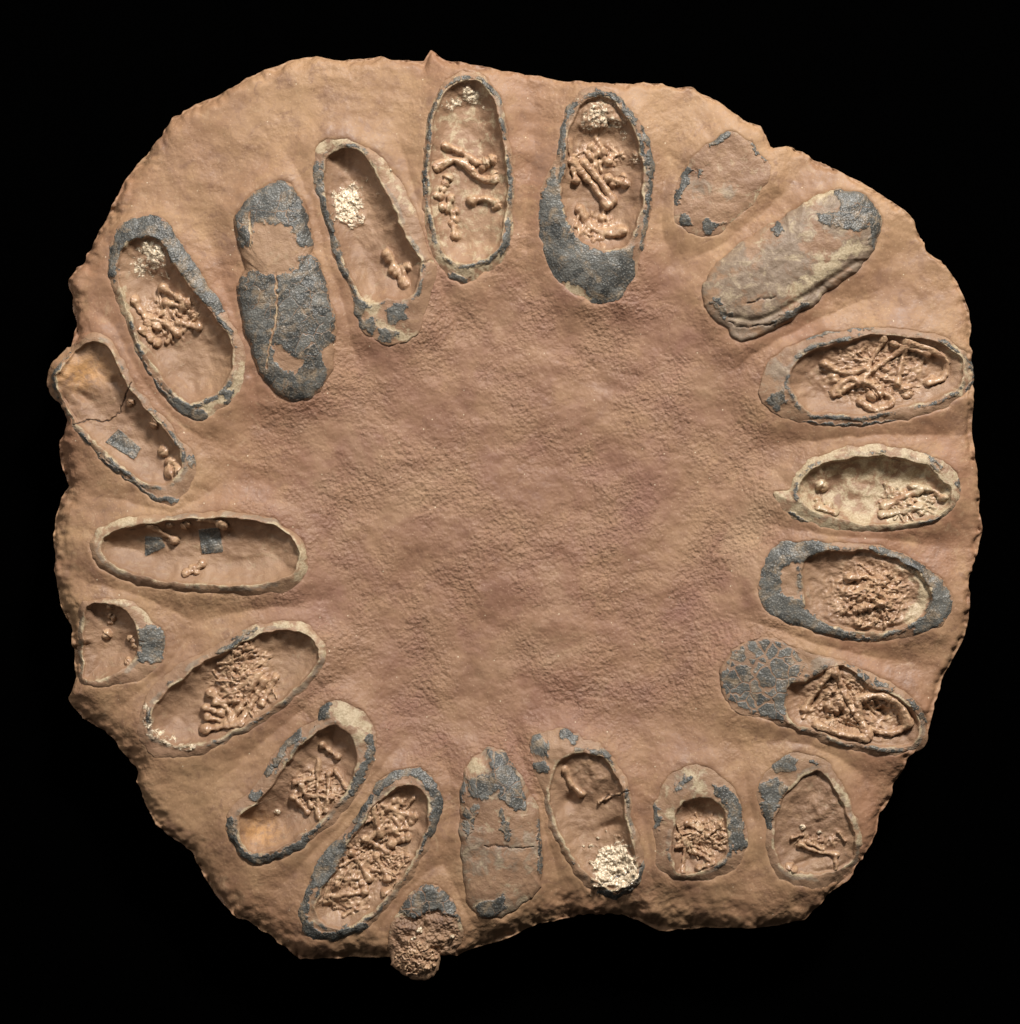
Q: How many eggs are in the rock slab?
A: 22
